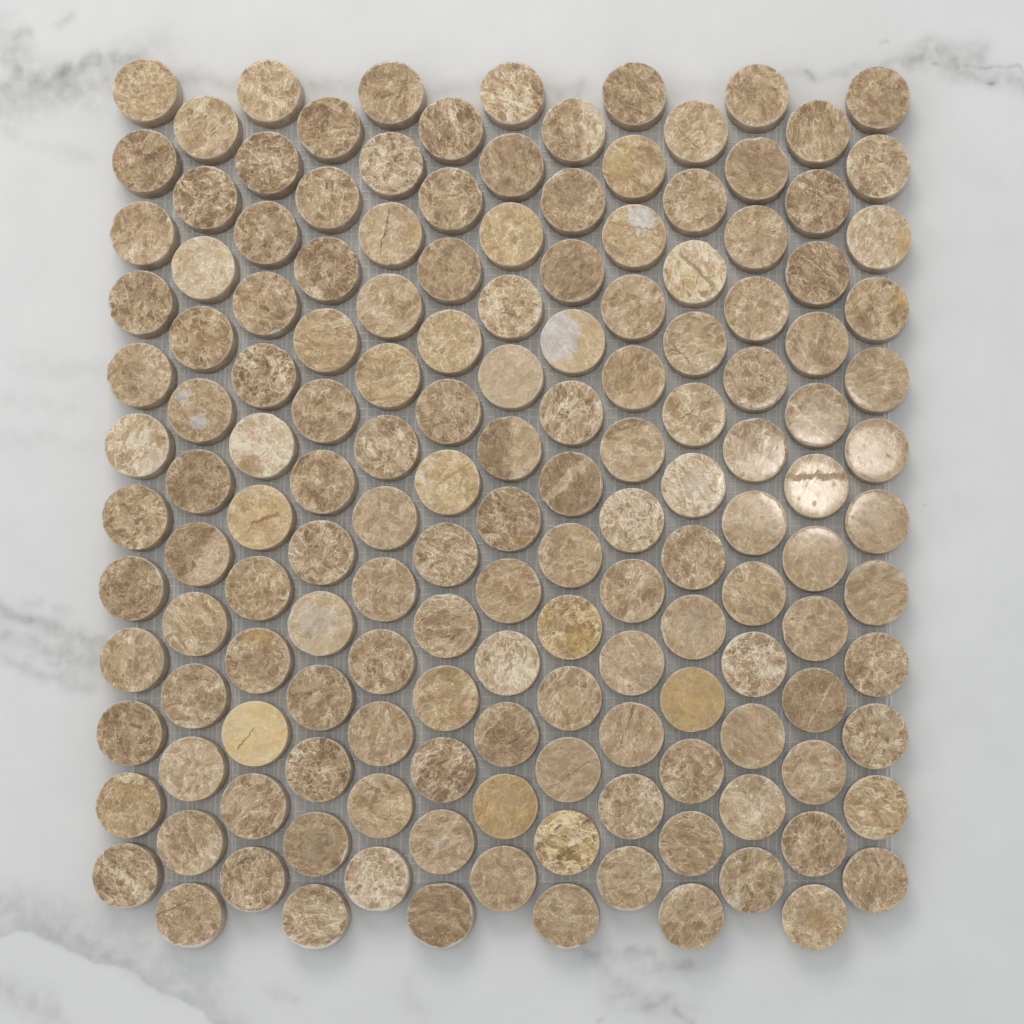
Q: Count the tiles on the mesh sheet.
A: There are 156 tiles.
